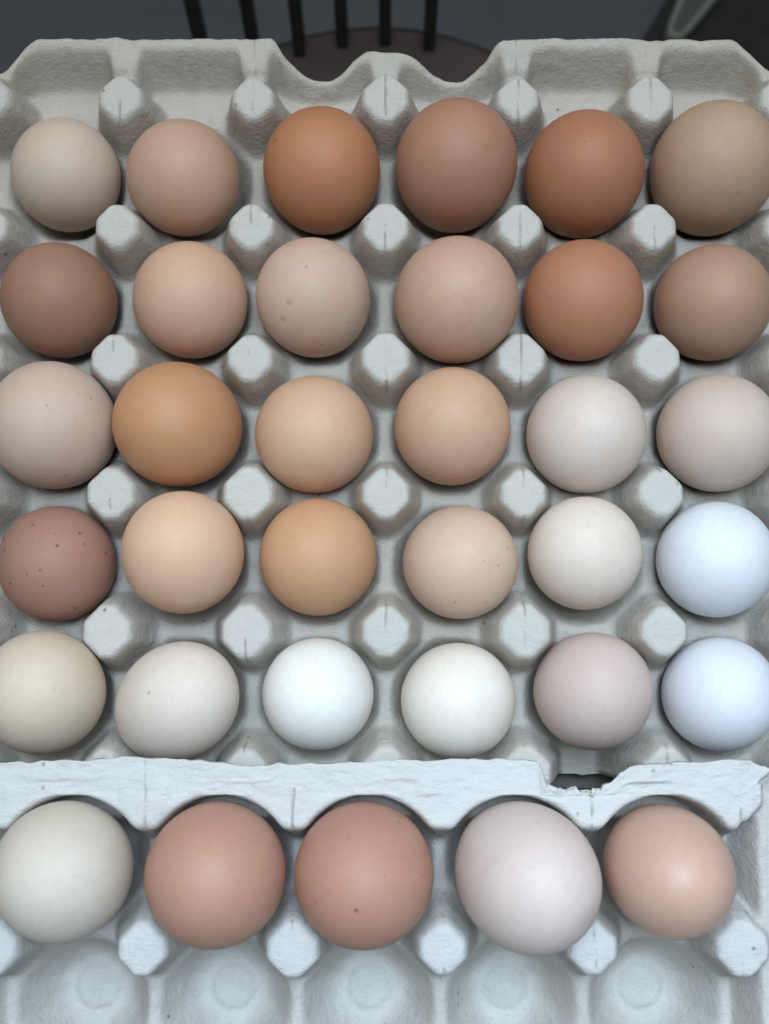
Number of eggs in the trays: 35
